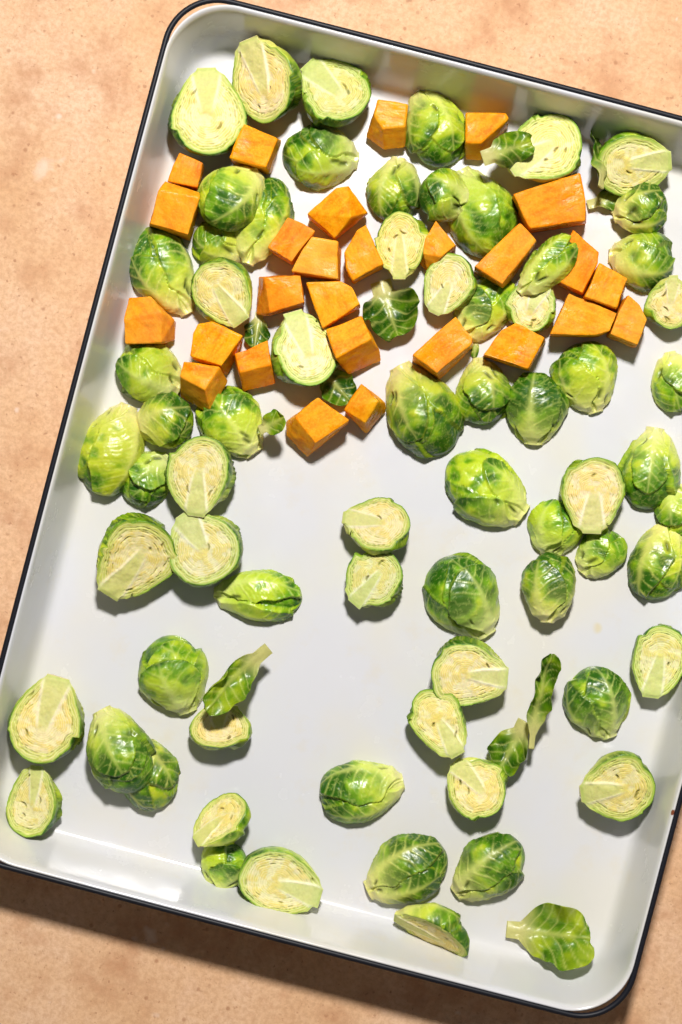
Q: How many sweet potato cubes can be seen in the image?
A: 27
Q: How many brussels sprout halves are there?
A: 68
